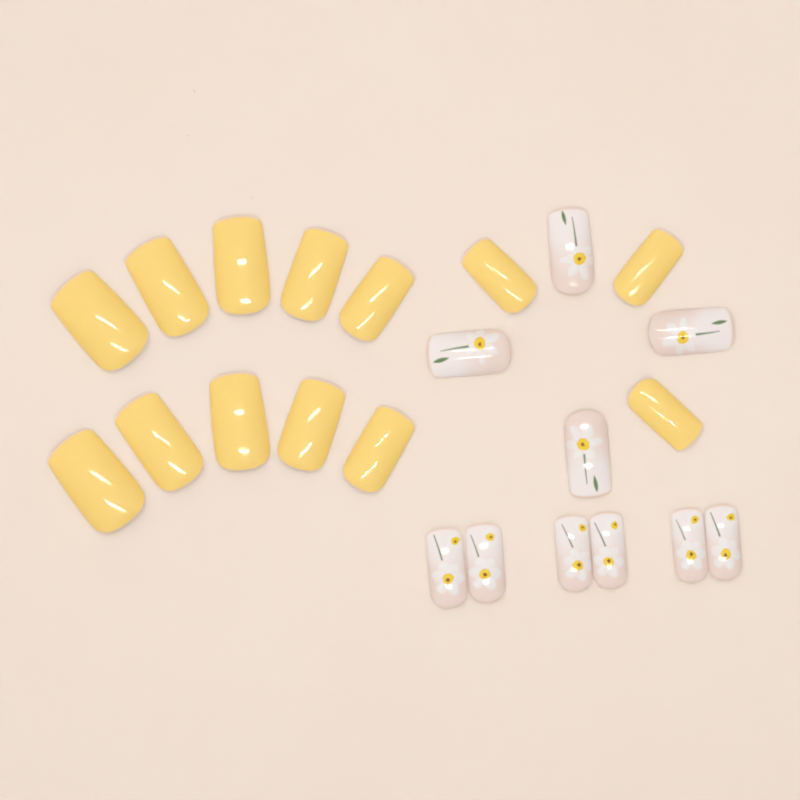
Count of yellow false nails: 13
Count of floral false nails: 10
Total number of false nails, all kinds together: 23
